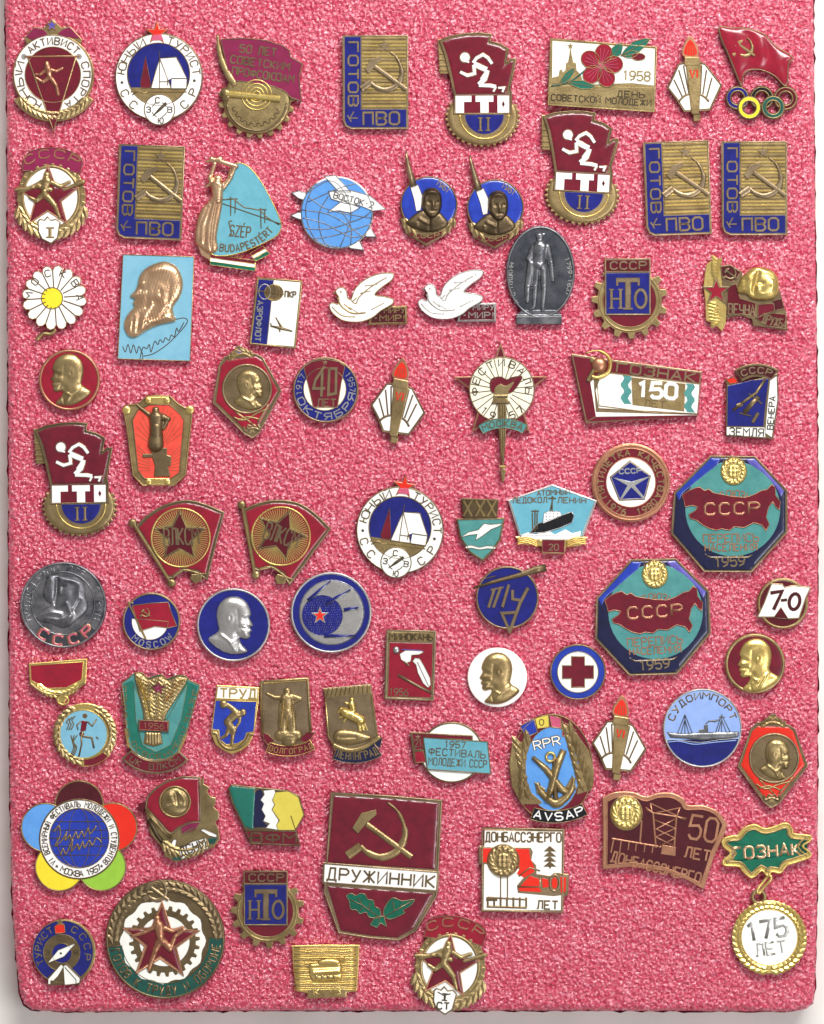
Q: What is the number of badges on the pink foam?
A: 74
